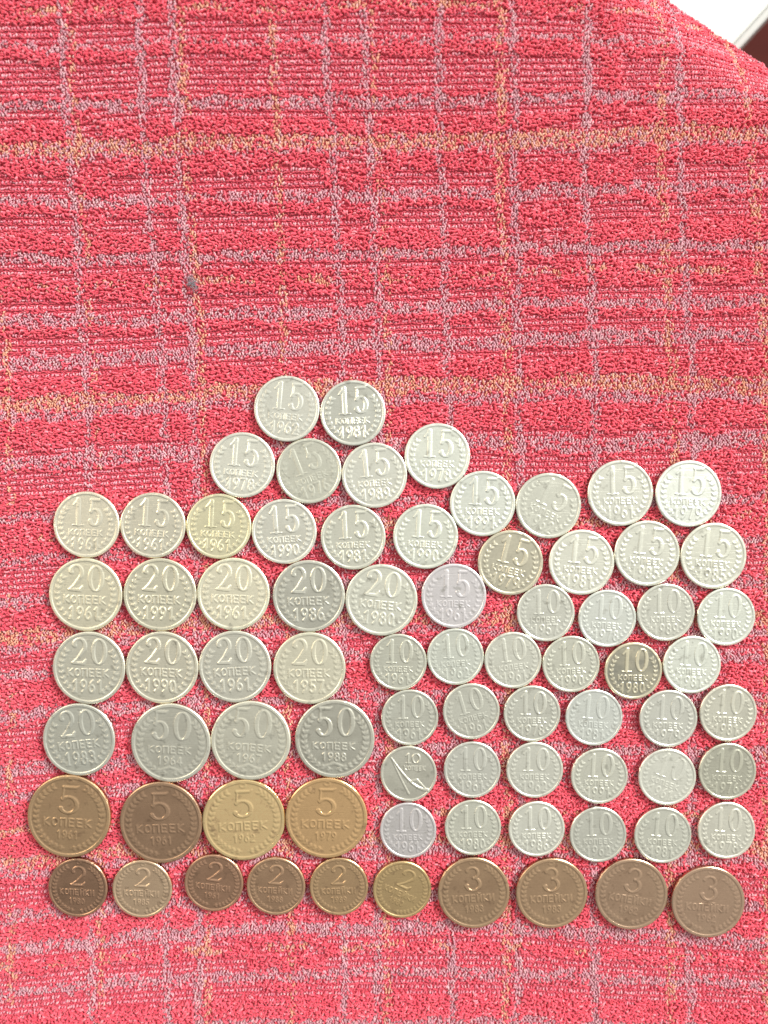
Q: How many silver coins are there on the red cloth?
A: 62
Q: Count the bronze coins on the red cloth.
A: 14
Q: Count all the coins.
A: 76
